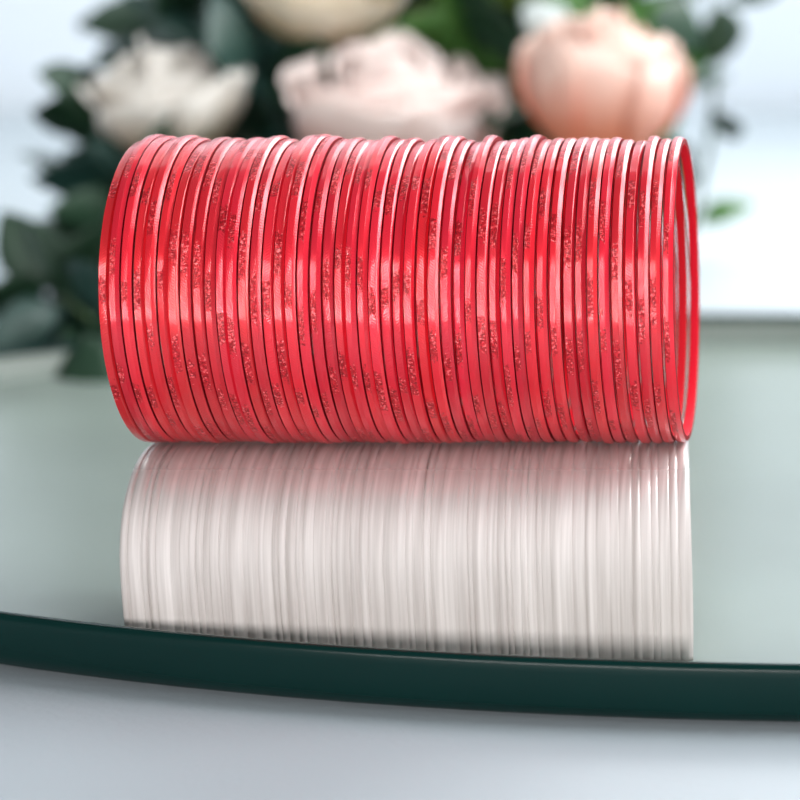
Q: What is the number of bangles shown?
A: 48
